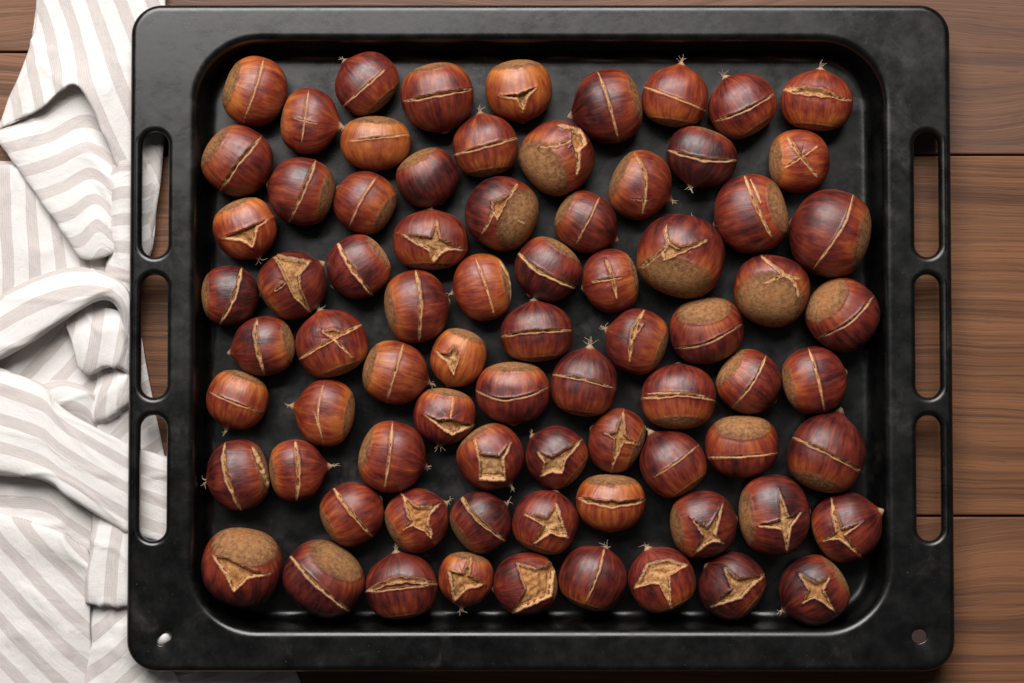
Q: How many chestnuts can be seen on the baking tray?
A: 76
